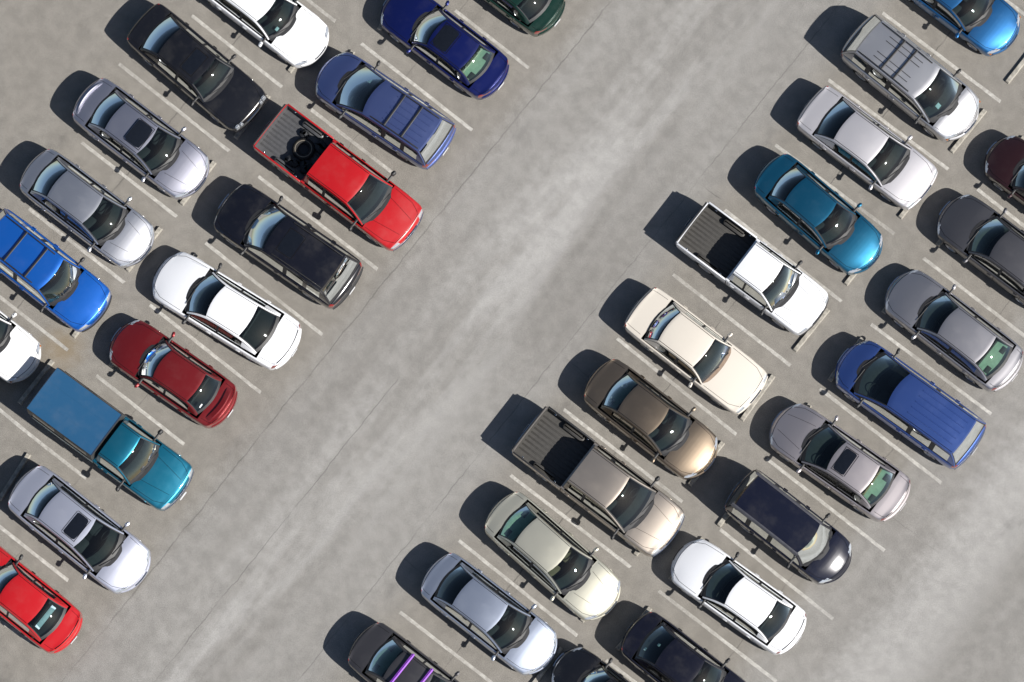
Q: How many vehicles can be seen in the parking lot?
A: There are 36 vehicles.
